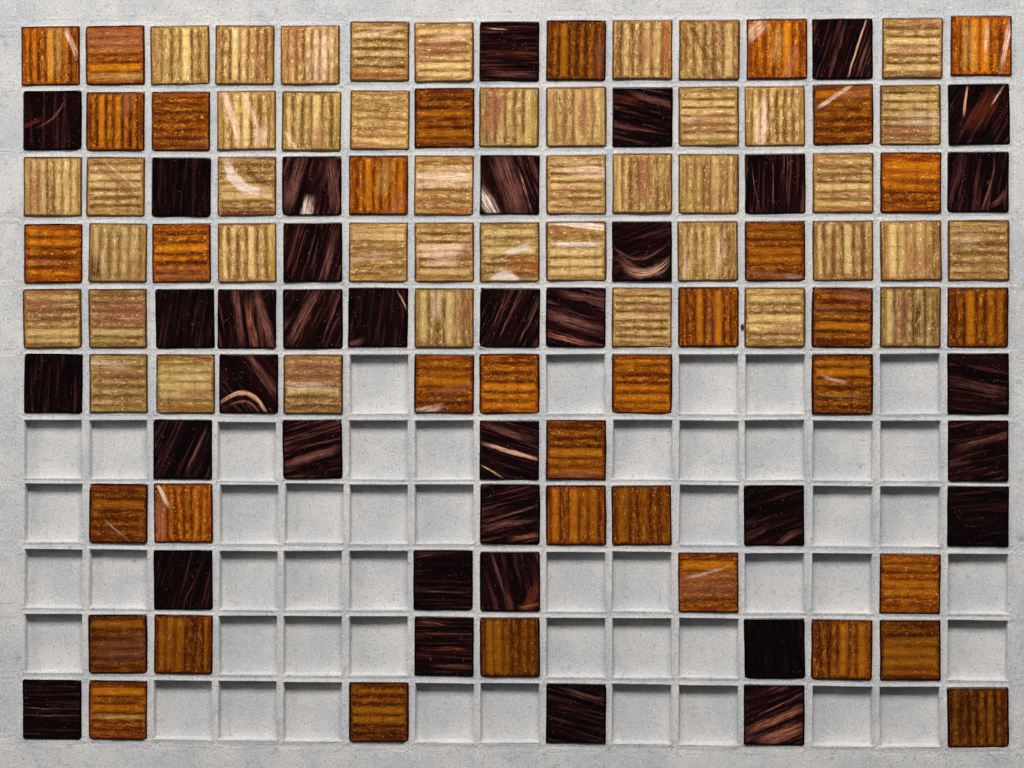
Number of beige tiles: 43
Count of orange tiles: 36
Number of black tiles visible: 36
